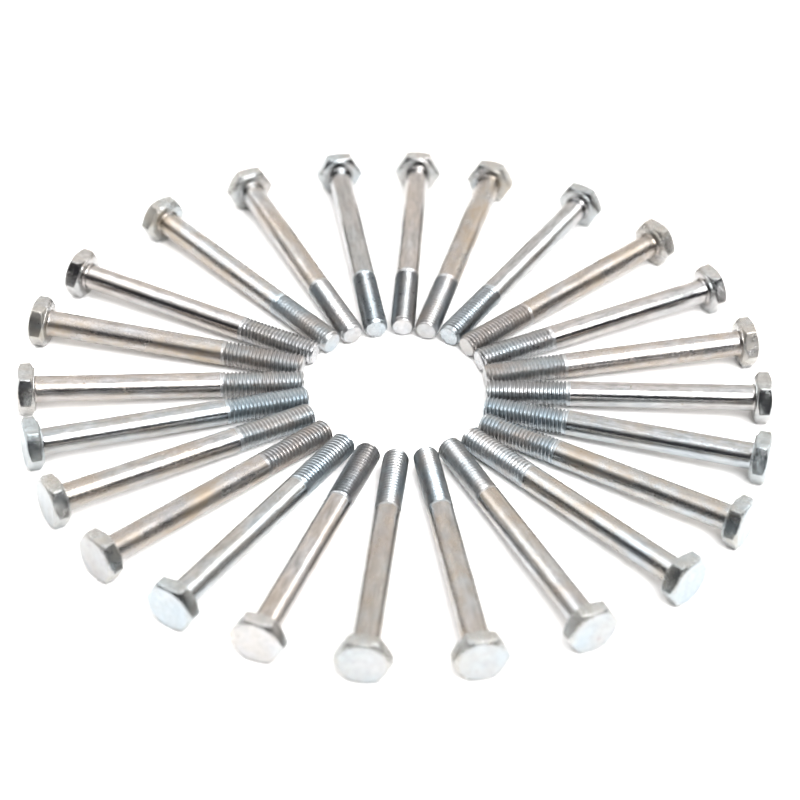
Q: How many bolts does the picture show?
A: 24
